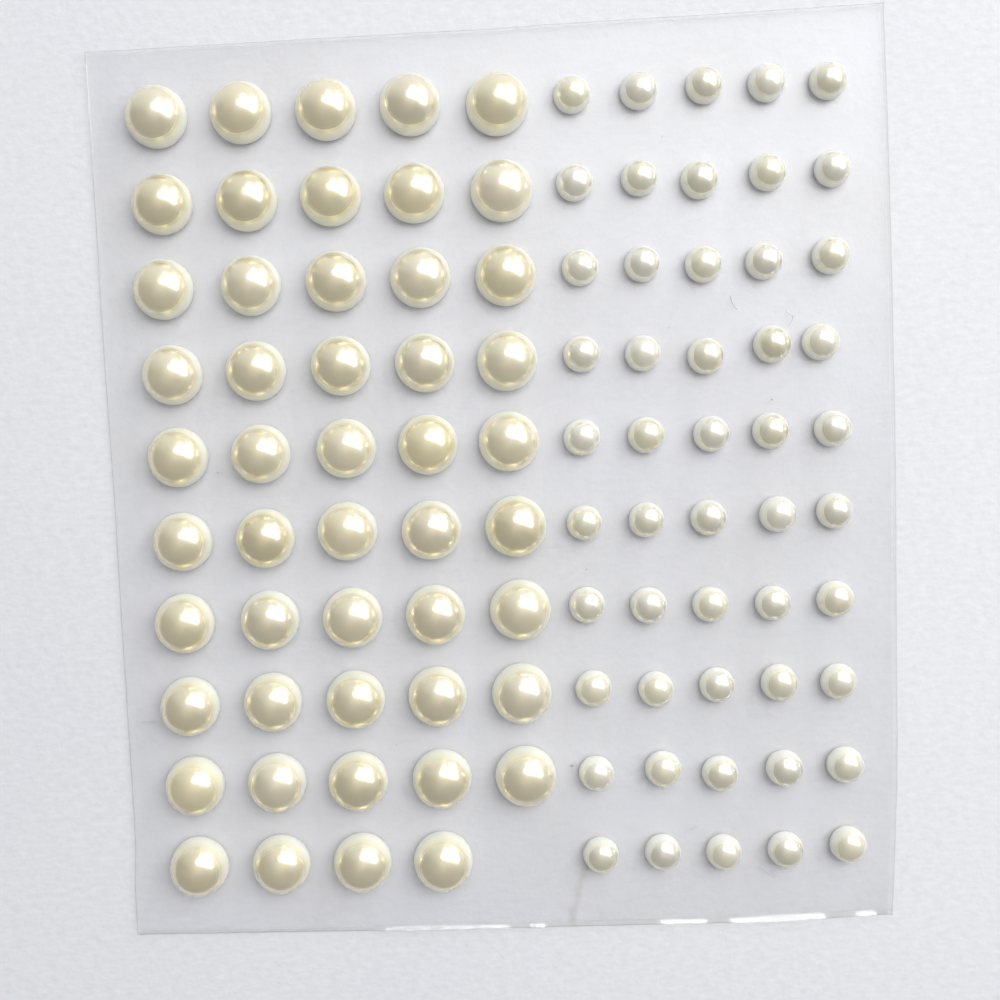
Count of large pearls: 49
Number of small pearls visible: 50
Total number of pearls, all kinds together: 99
